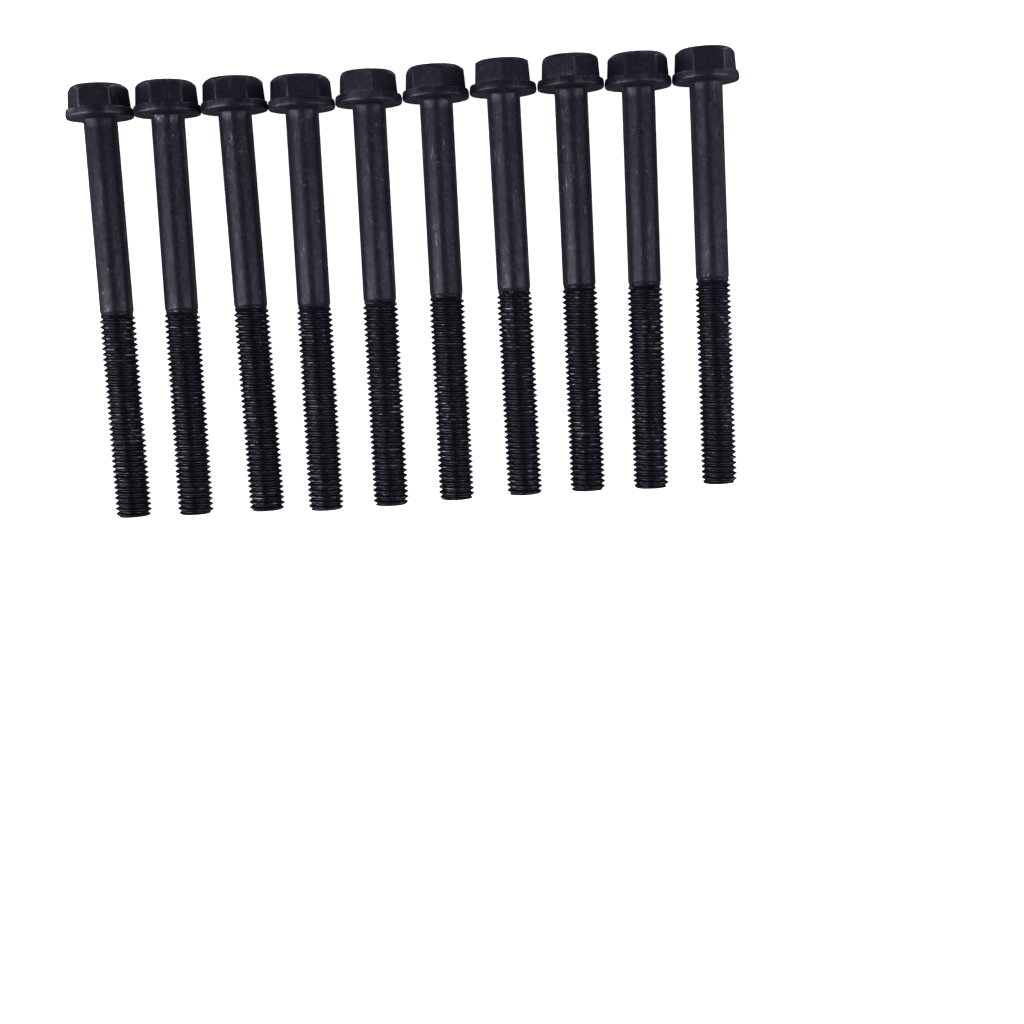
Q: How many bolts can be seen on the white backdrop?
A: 10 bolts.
